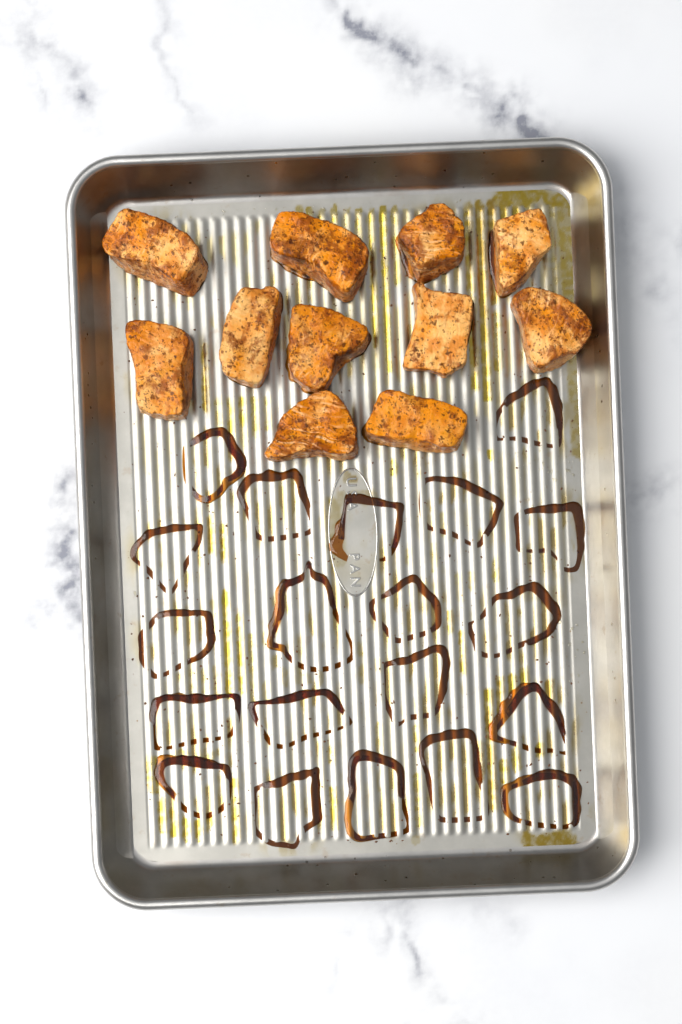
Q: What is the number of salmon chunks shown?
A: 11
